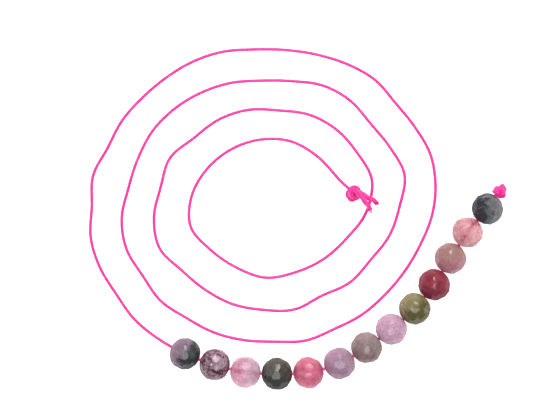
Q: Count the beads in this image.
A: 13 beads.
